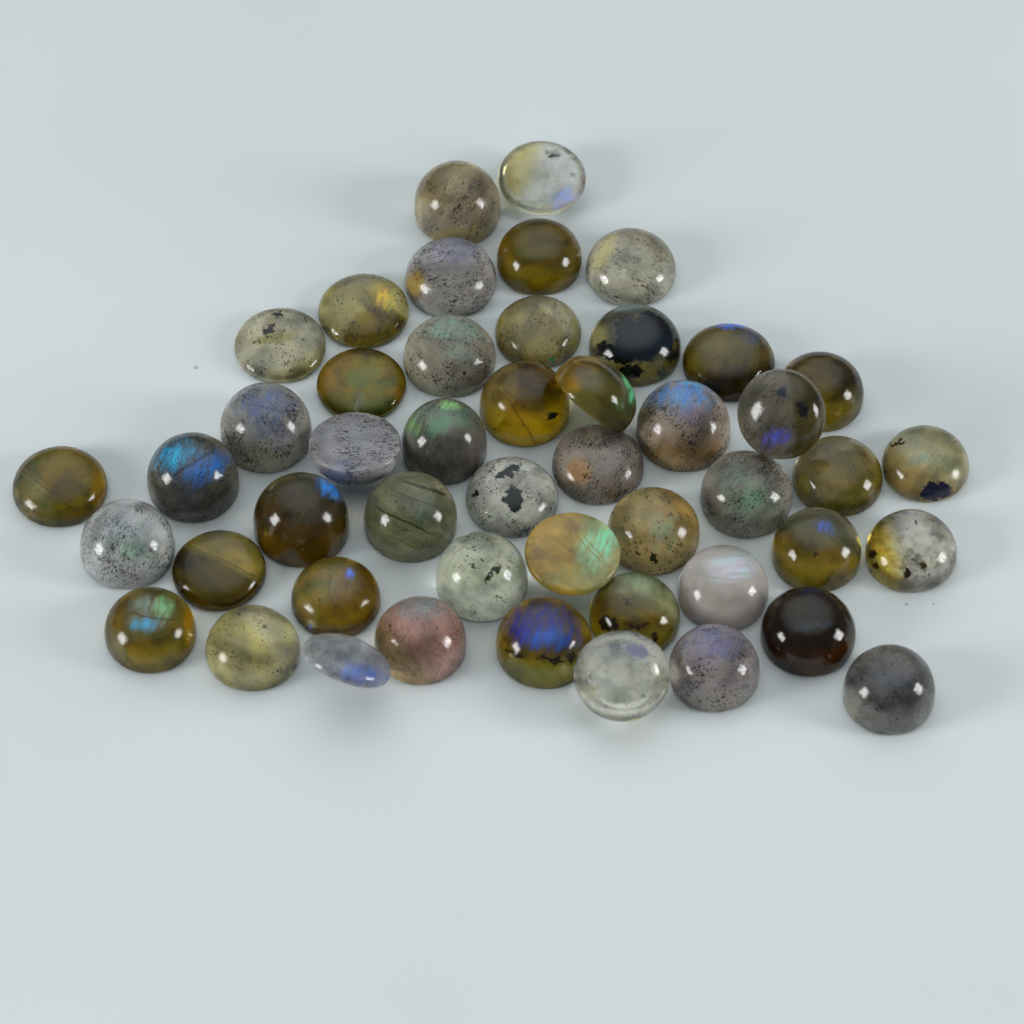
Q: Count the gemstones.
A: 48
